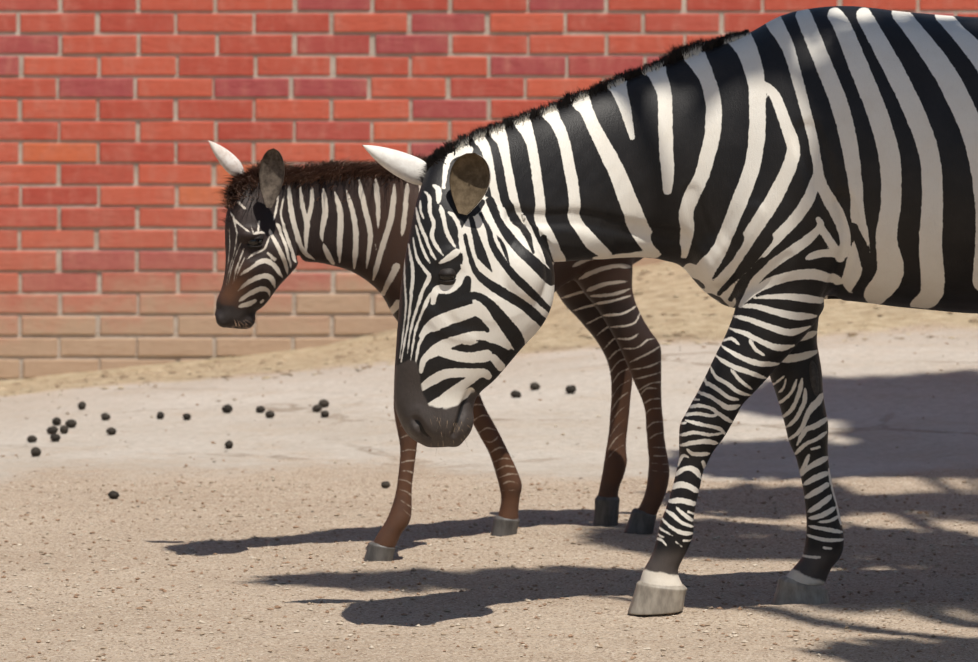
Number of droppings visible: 24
